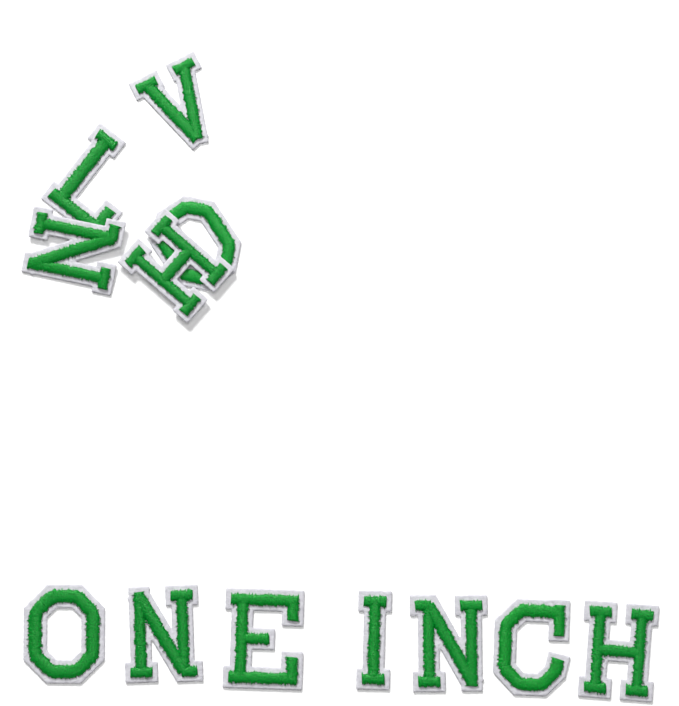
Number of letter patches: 12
